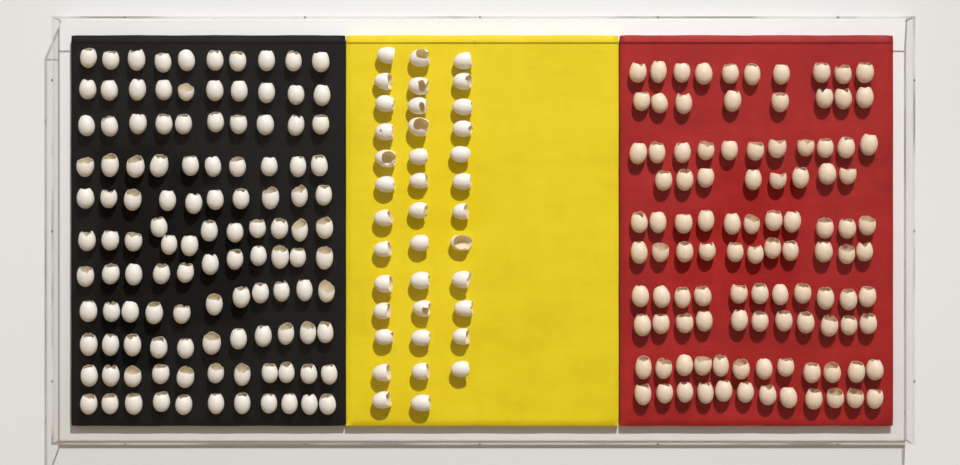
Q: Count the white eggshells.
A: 155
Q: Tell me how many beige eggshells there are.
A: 105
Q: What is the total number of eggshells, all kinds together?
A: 260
